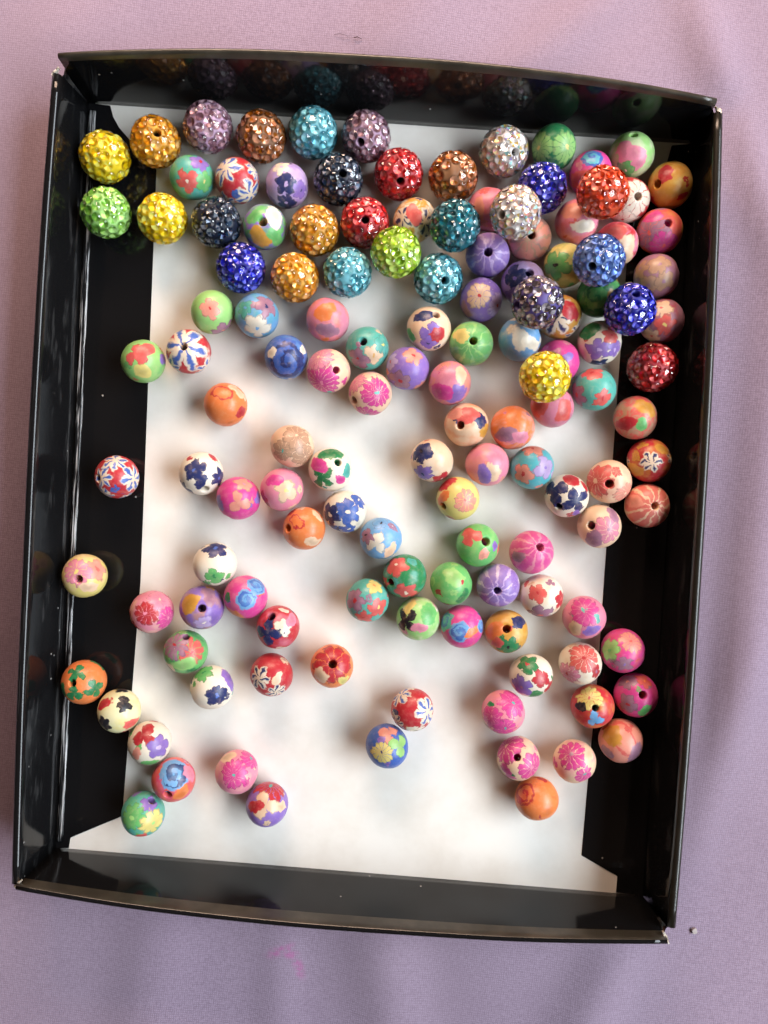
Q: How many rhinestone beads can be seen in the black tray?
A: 29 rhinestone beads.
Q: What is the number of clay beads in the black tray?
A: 103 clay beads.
